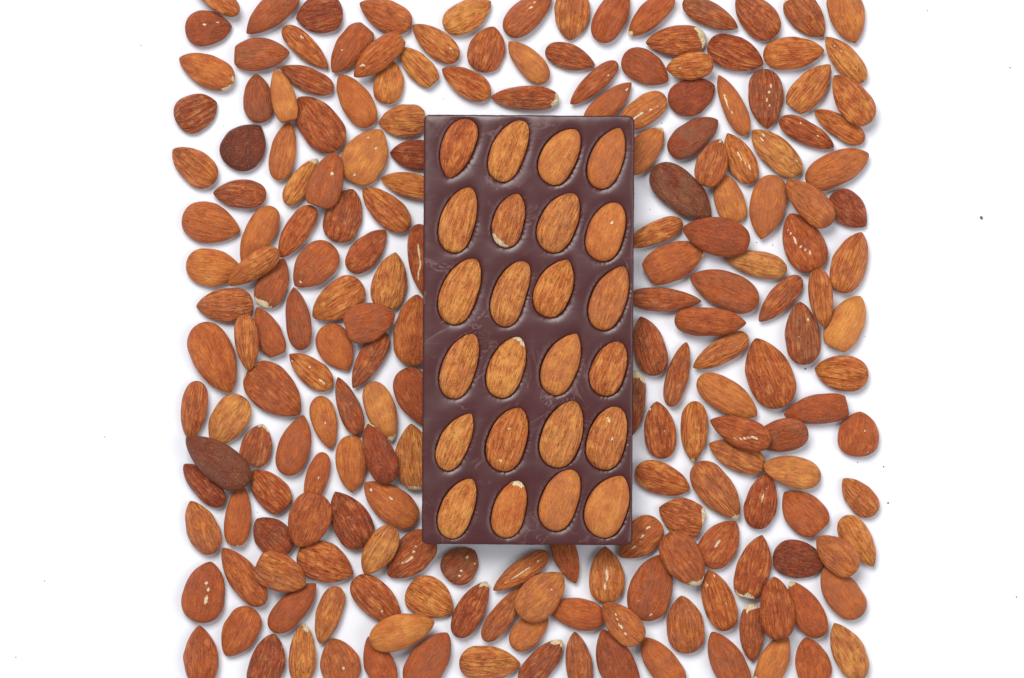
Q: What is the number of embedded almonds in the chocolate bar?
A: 24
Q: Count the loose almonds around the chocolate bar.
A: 200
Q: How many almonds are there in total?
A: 224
